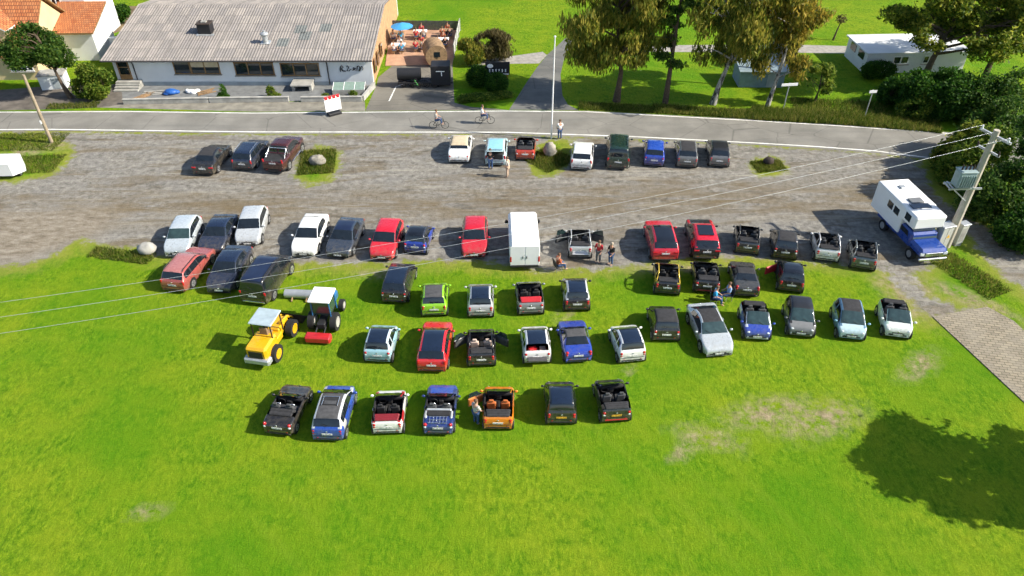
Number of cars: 57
